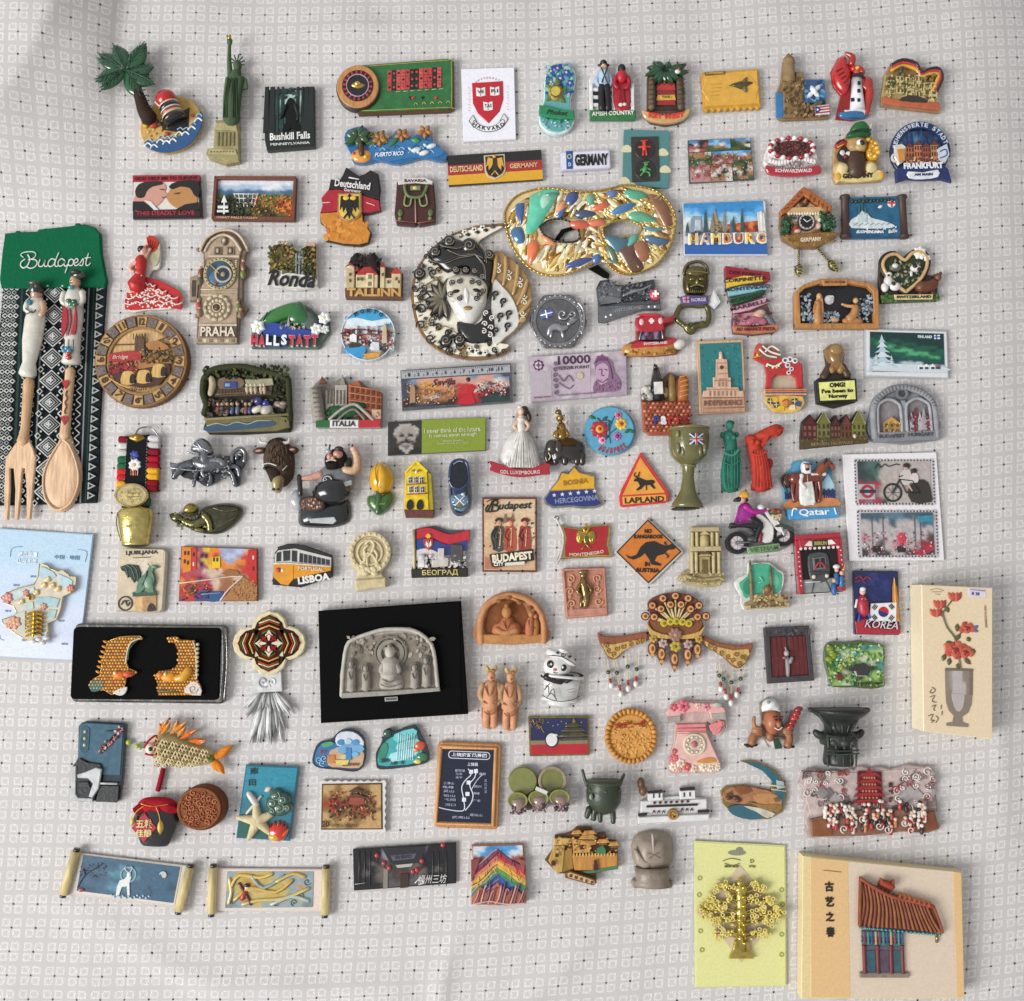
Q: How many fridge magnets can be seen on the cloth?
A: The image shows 125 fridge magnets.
